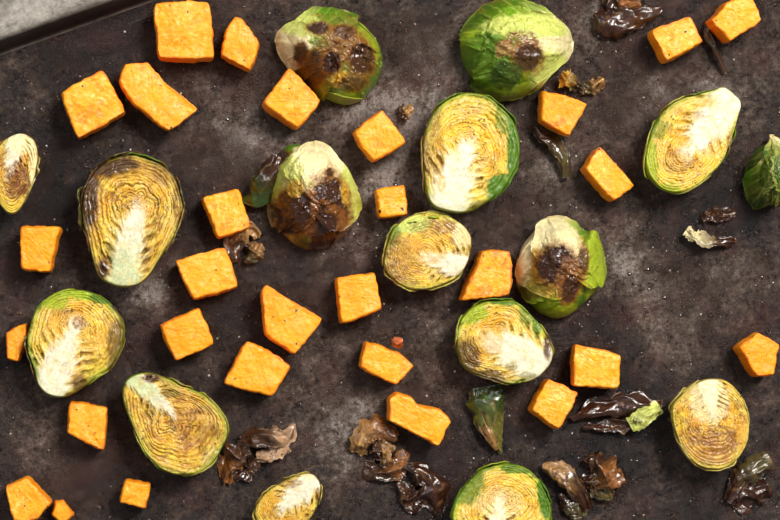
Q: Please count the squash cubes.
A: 29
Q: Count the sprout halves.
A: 16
